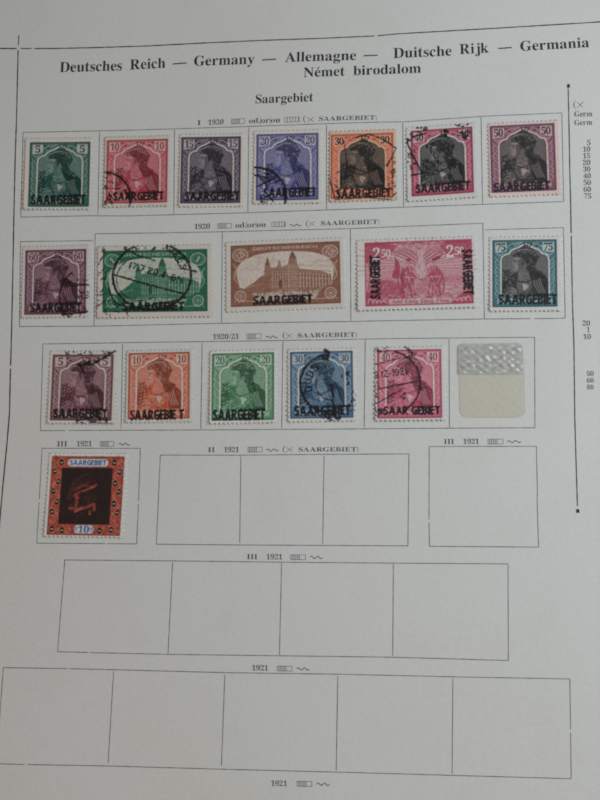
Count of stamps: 18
